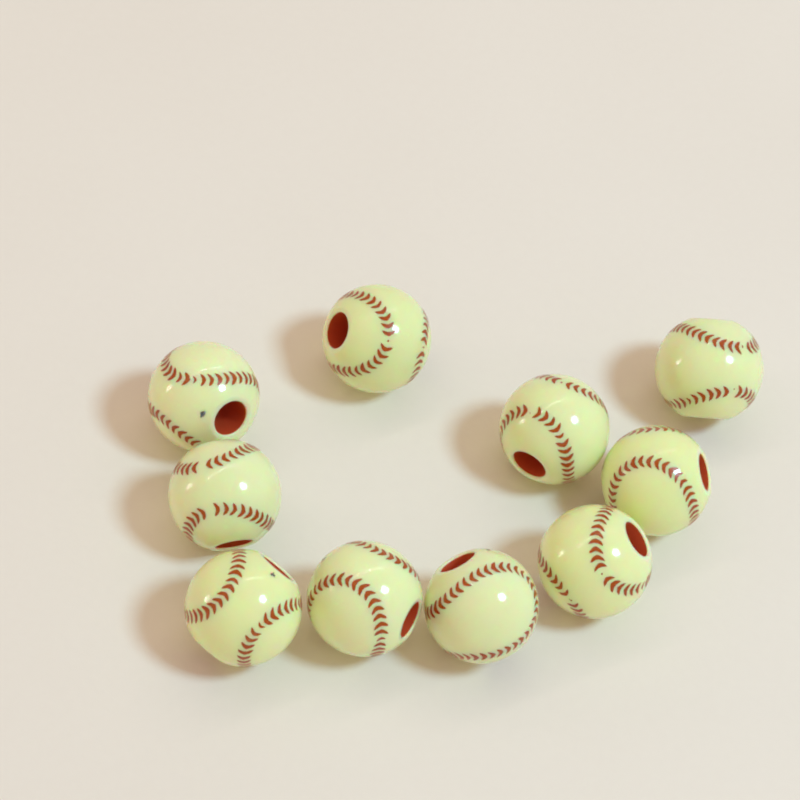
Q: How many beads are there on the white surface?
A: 10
